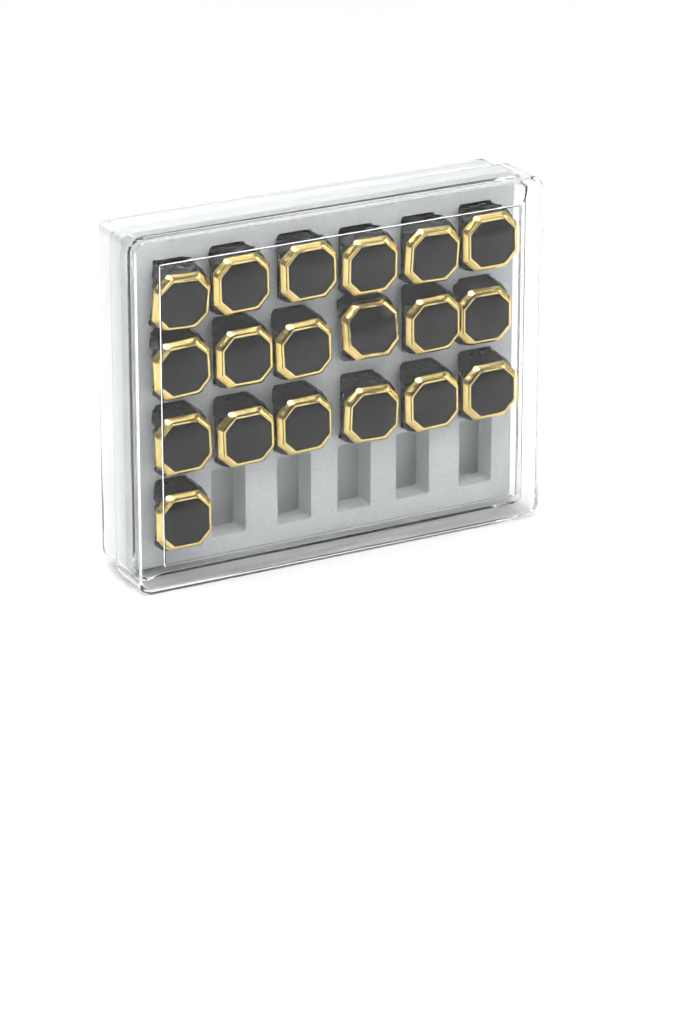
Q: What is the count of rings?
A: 19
